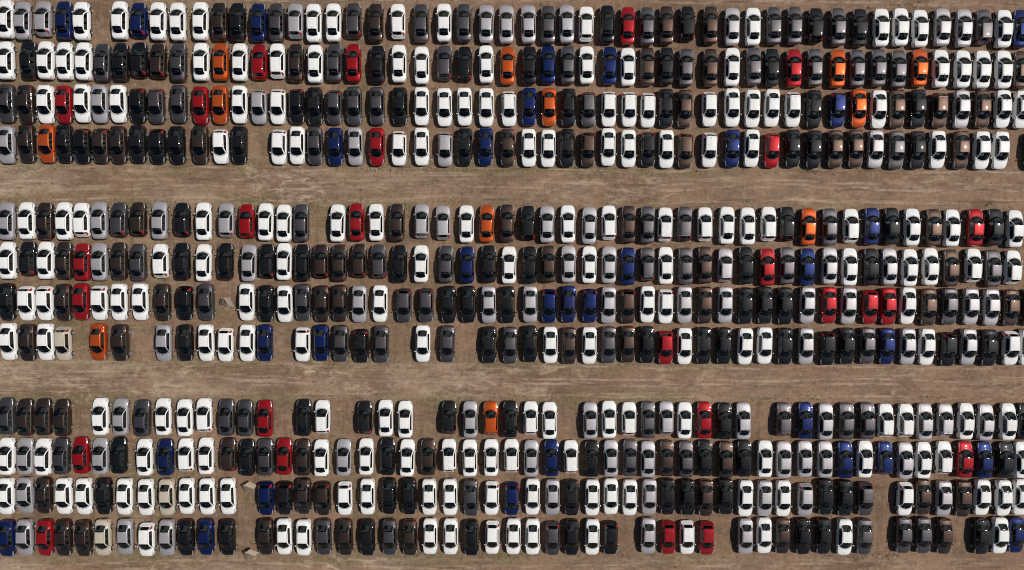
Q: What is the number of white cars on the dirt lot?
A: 200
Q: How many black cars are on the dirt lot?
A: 101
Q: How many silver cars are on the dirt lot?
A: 76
